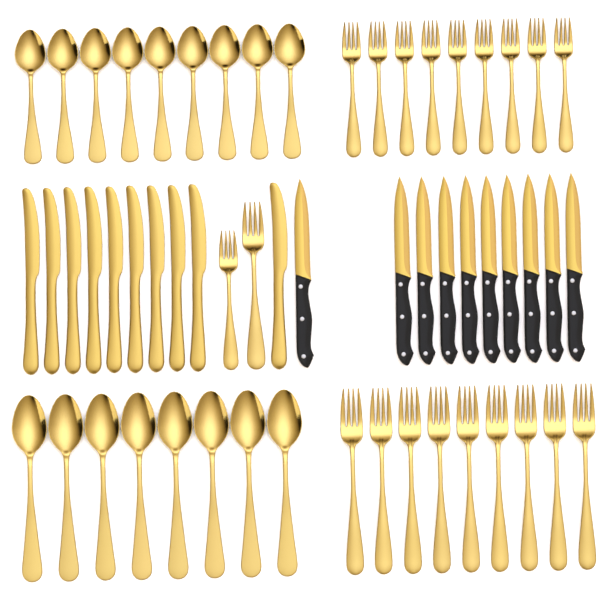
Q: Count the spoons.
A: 17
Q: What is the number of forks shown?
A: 20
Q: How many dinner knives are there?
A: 10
